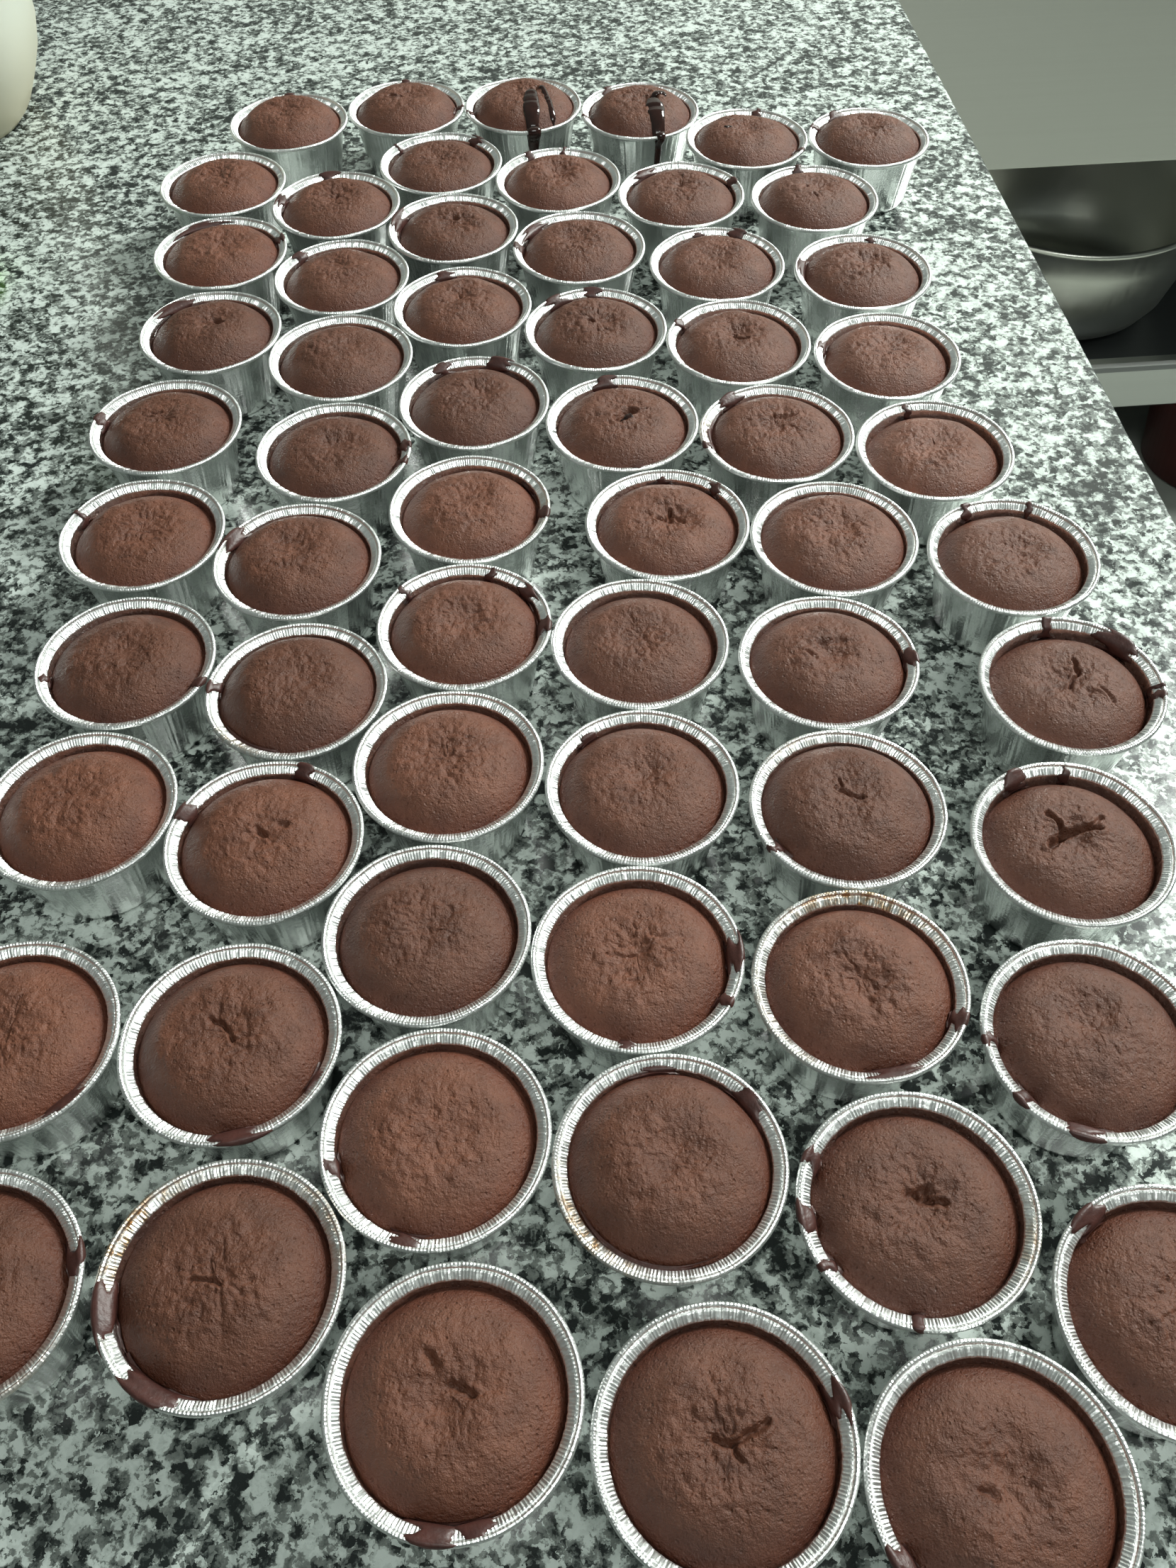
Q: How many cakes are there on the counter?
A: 63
